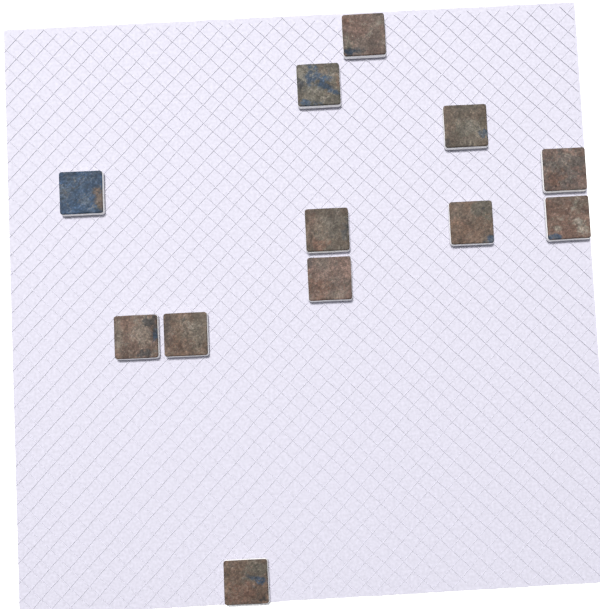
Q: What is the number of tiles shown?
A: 12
